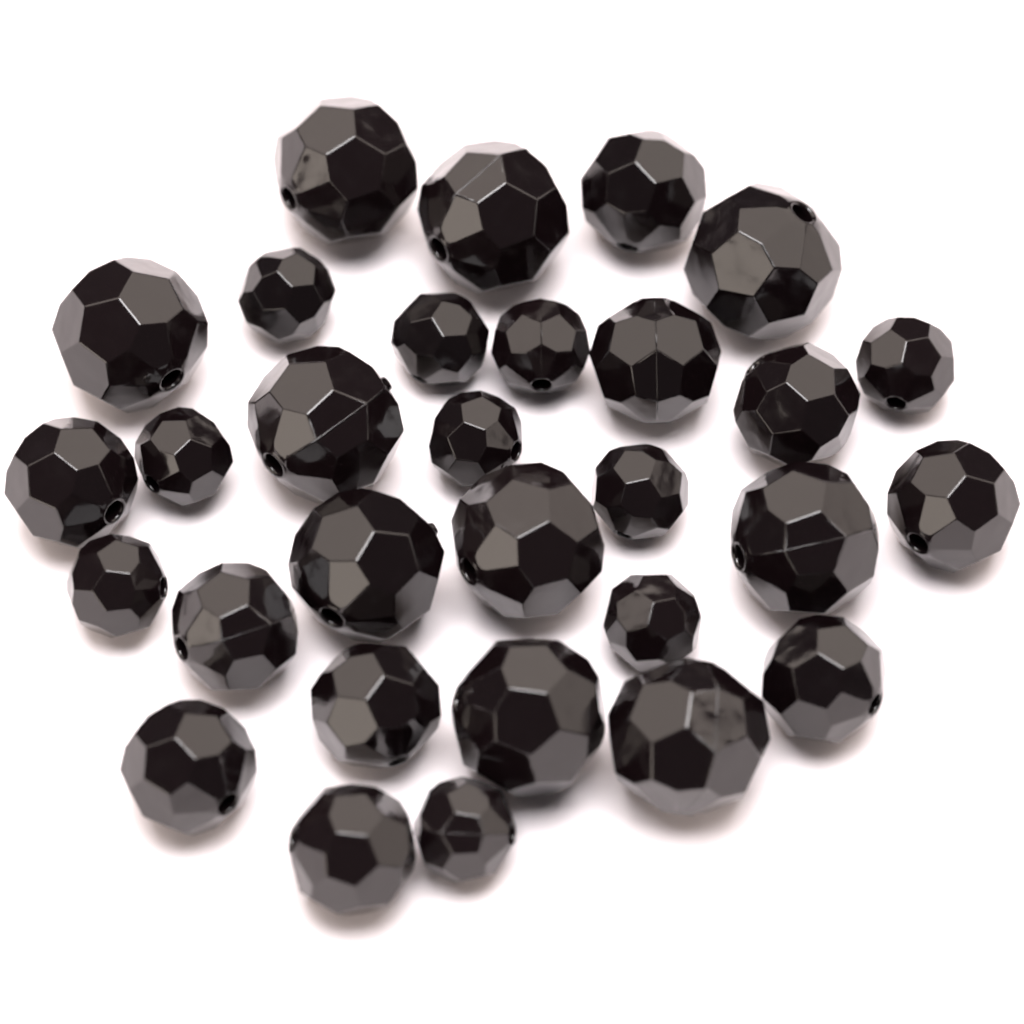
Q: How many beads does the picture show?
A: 30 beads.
